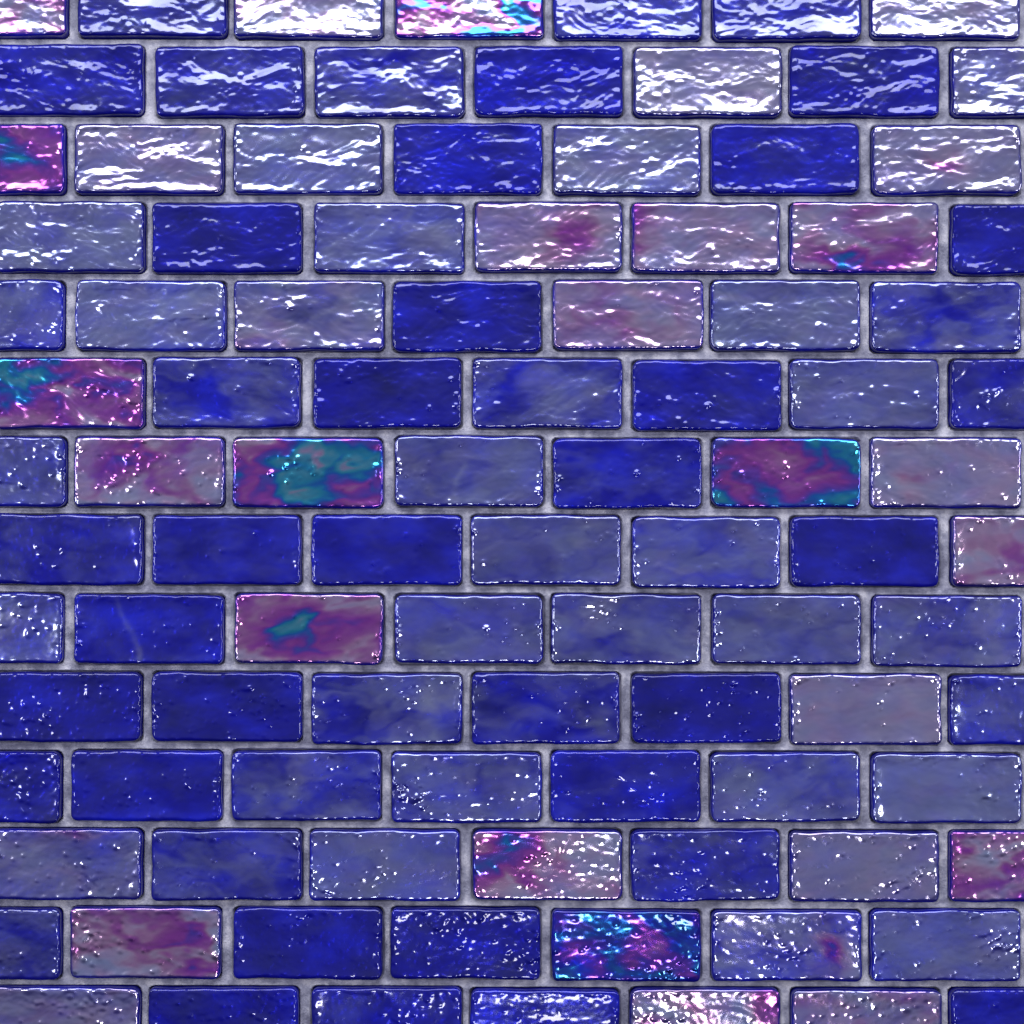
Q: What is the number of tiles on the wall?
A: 98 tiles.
